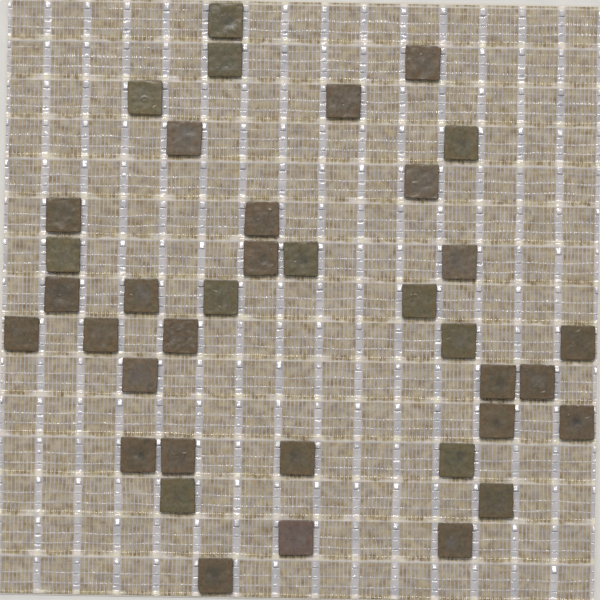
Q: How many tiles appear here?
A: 37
